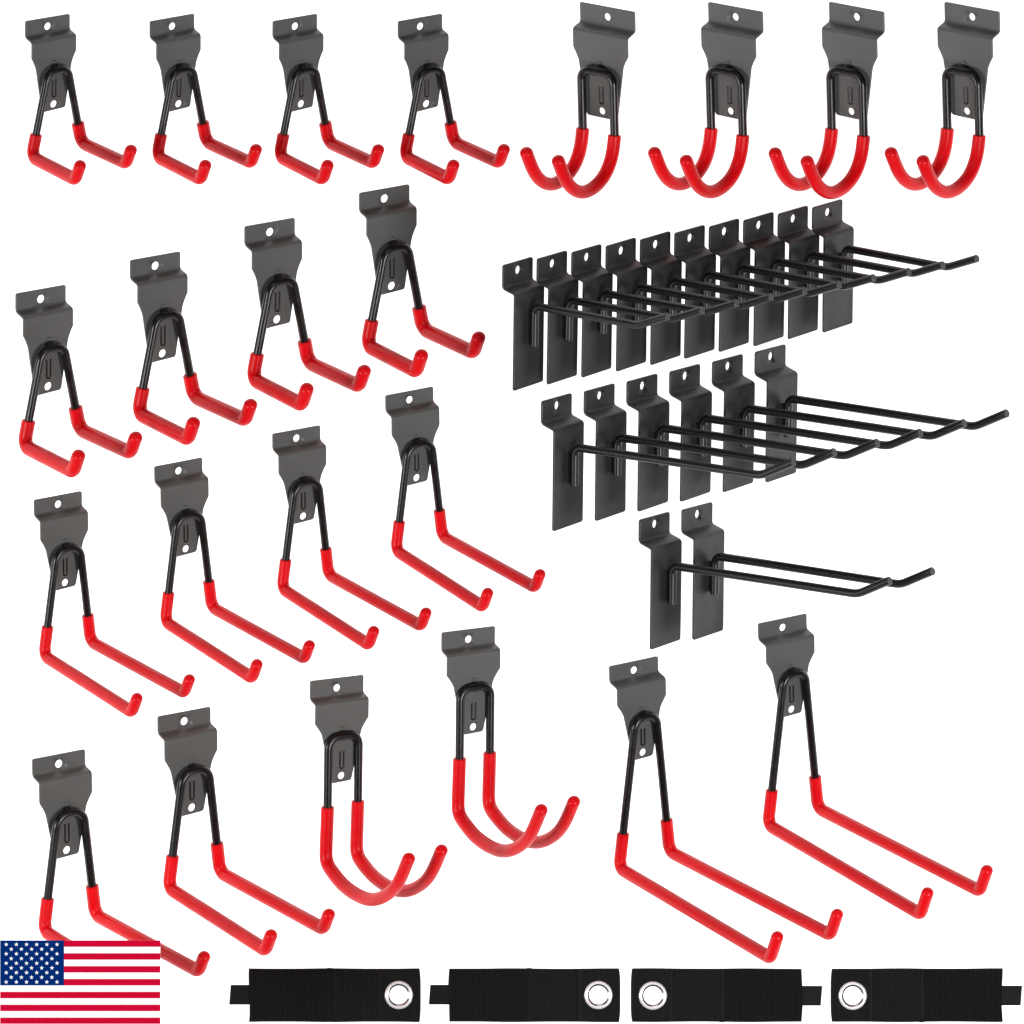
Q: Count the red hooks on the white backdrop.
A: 22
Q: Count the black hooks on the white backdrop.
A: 18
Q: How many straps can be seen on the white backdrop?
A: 4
